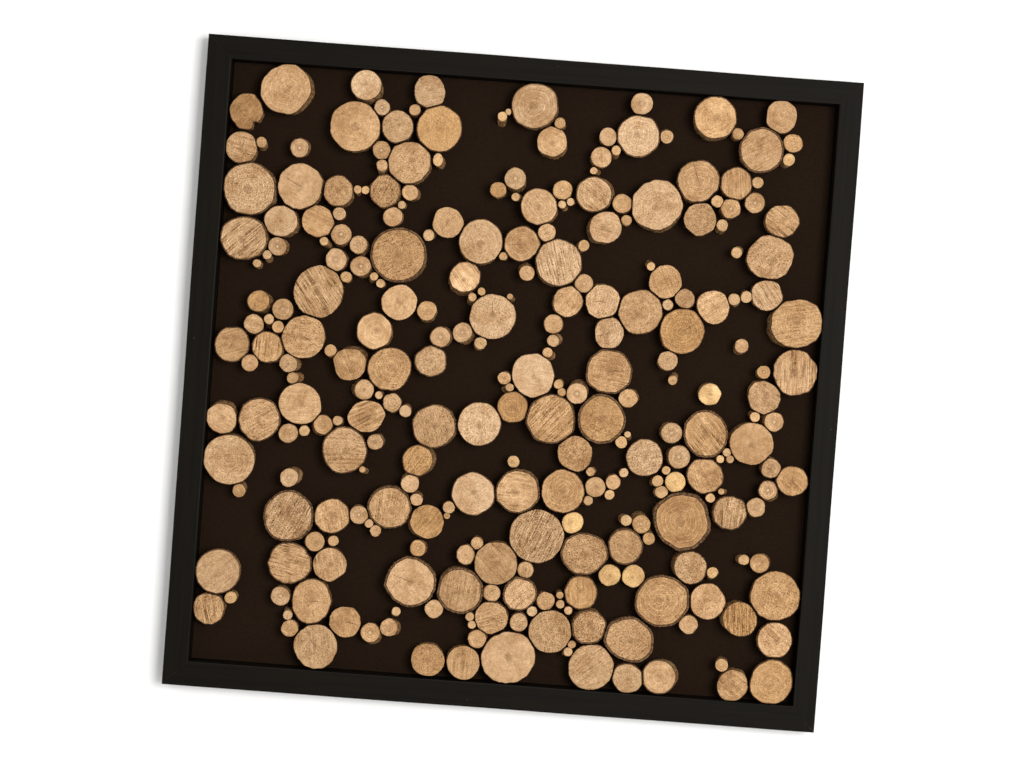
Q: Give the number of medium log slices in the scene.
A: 61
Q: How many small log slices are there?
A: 172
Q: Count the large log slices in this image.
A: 59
